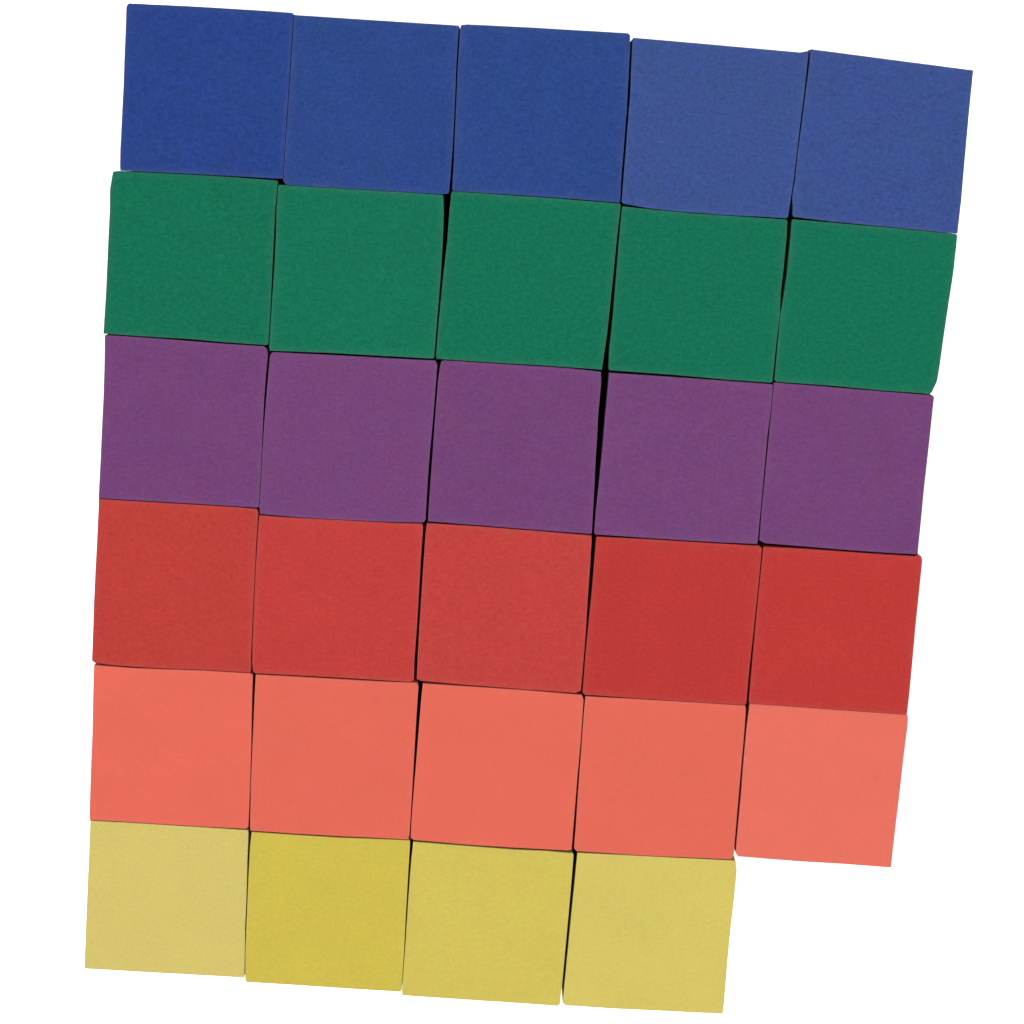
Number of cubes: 29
